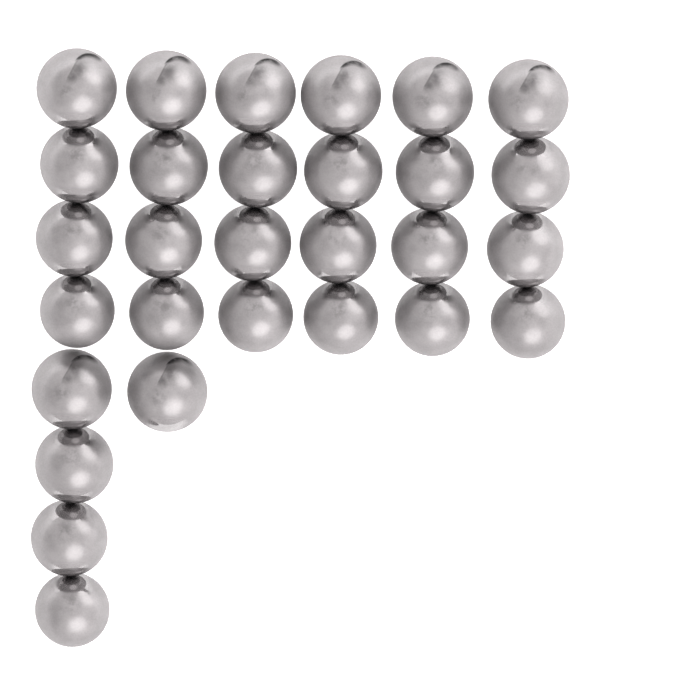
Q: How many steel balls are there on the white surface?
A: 29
